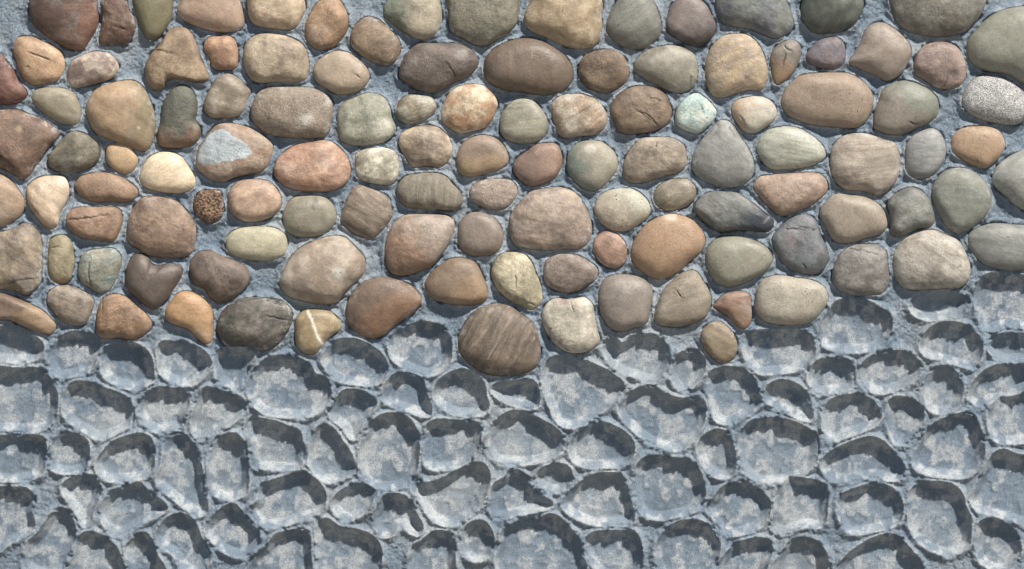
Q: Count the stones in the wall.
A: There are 118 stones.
